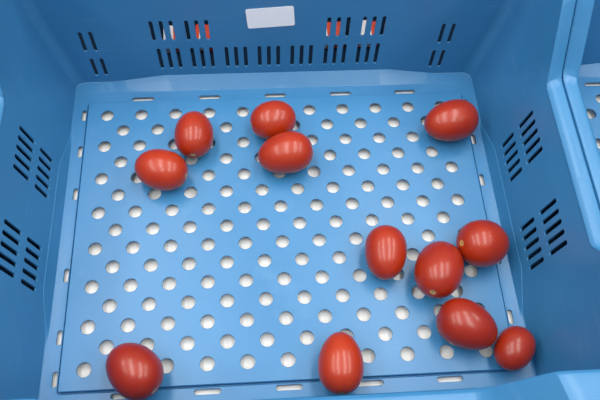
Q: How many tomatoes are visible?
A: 12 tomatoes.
